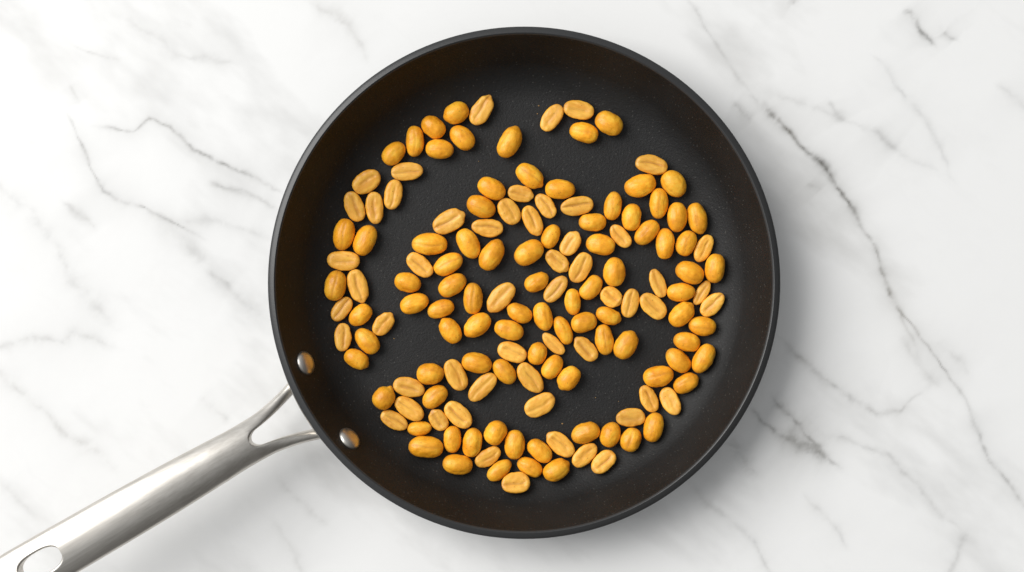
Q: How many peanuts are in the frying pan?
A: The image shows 144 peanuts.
